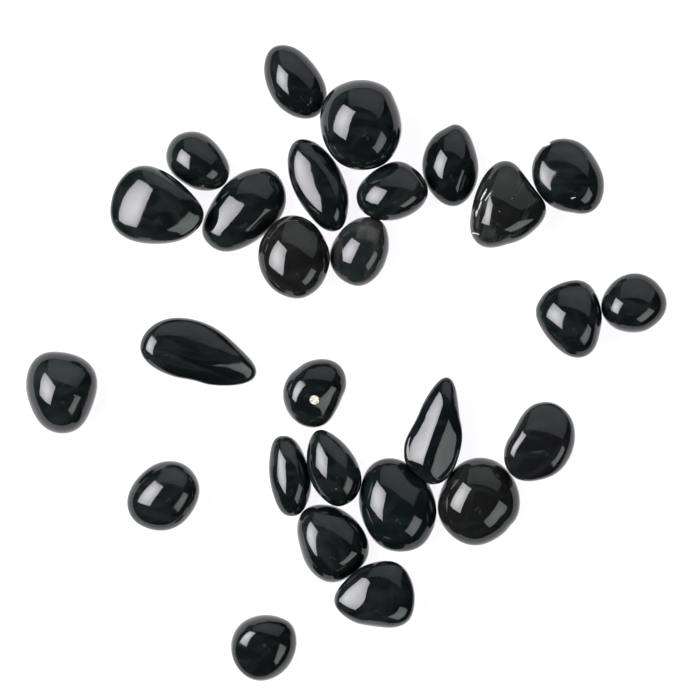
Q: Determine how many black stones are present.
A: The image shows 27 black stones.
